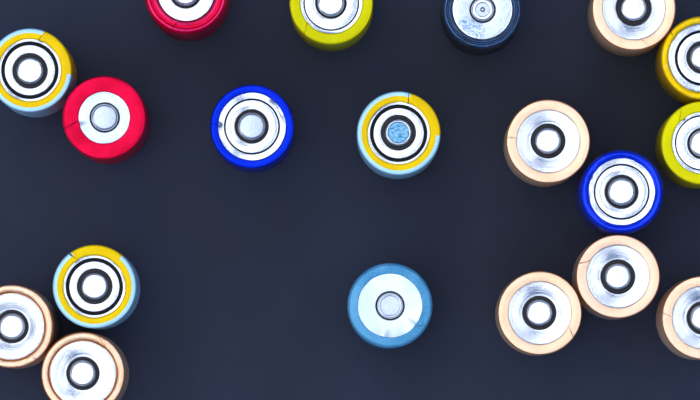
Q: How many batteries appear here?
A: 19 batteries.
